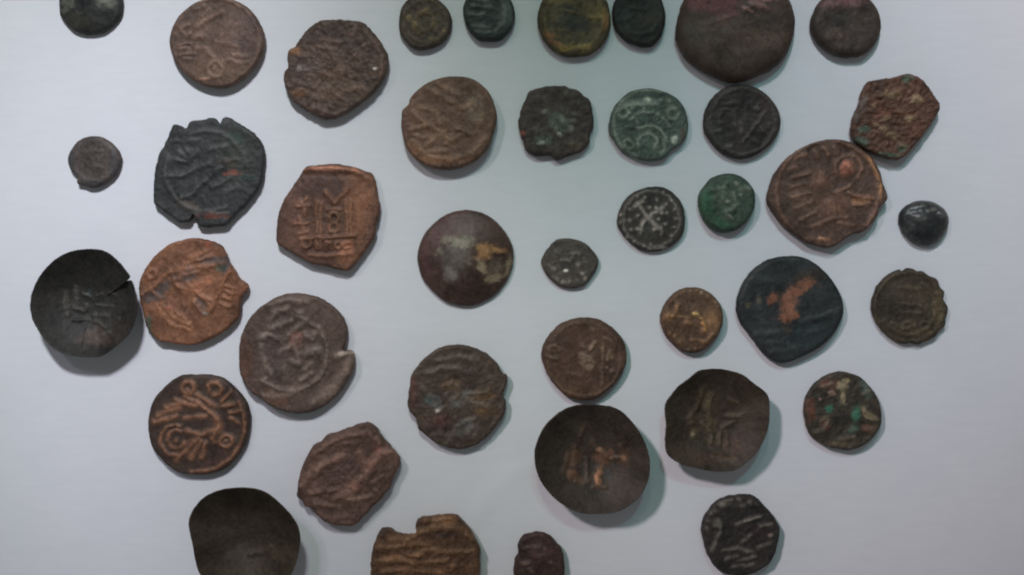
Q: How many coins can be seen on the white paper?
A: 40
